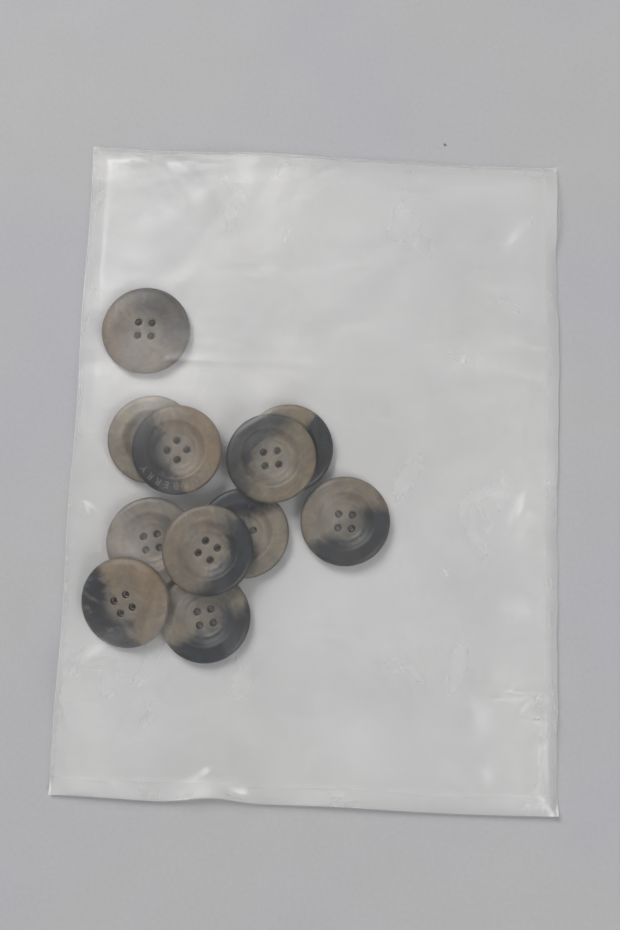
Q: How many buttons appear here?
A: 11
